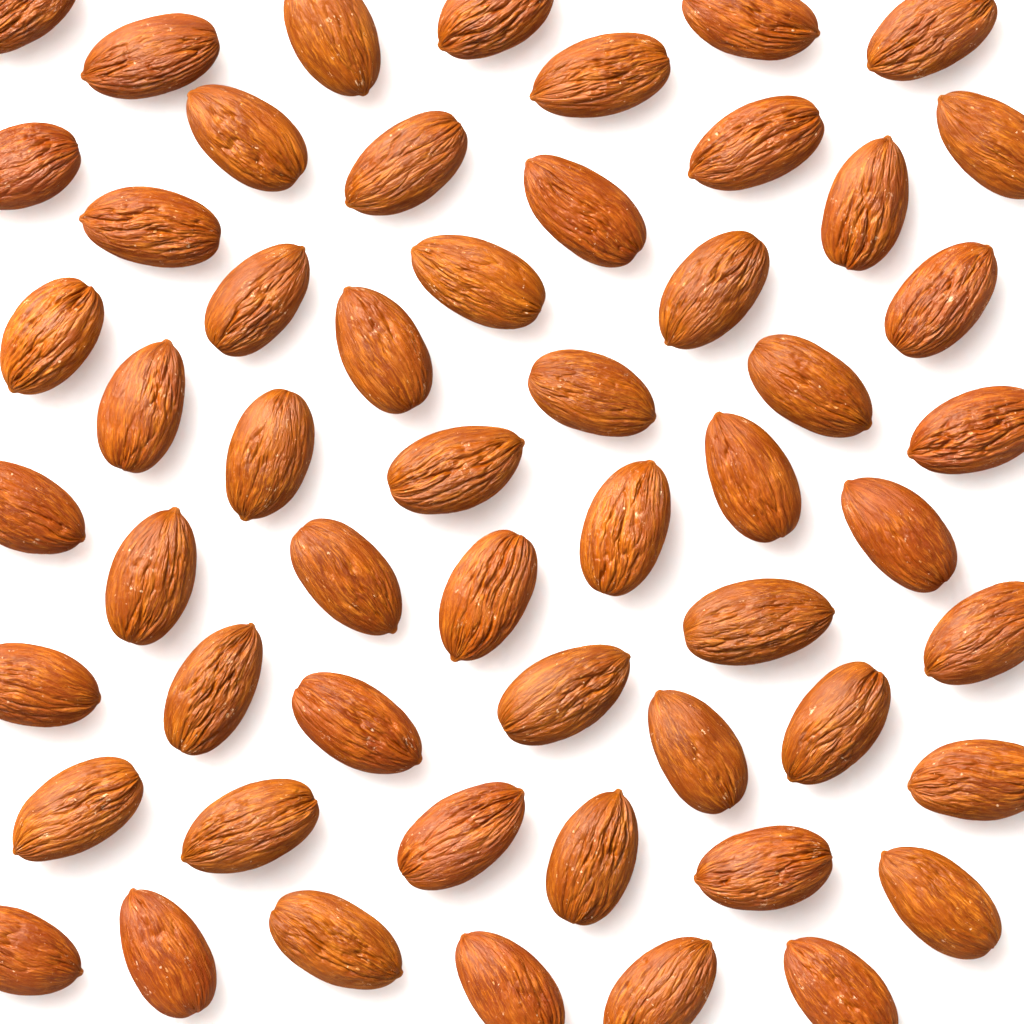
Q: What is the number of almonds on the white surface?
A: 55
